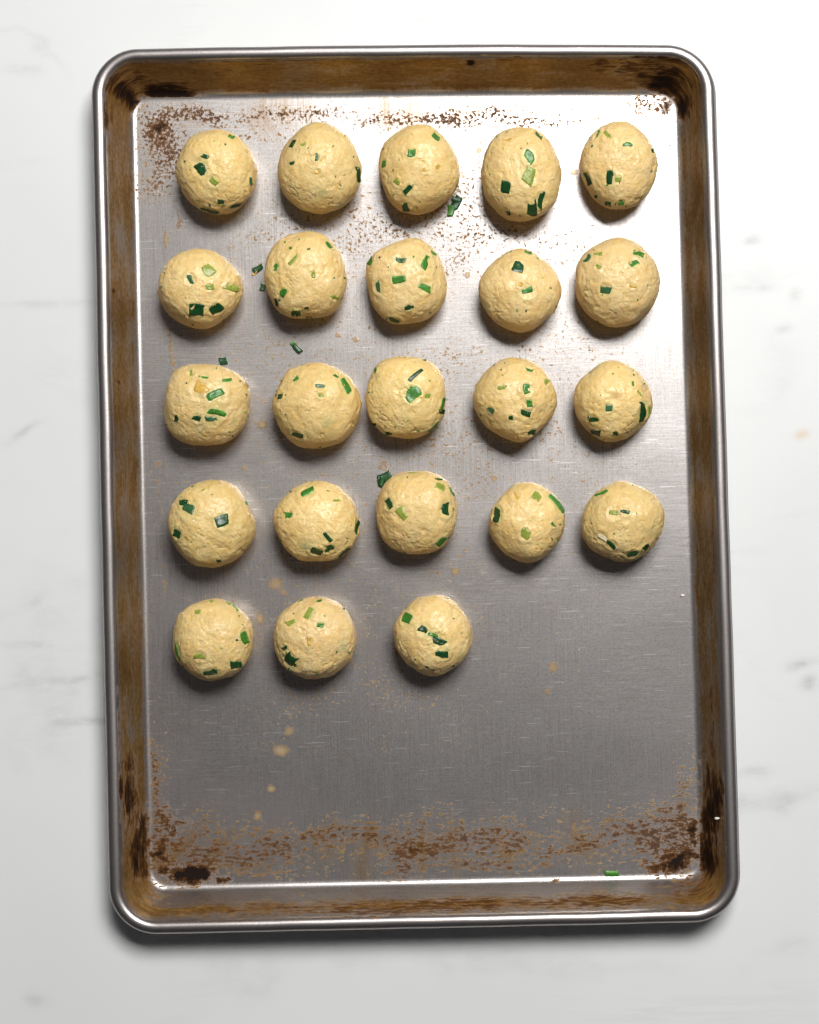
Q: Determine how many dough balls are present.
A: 23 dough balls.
